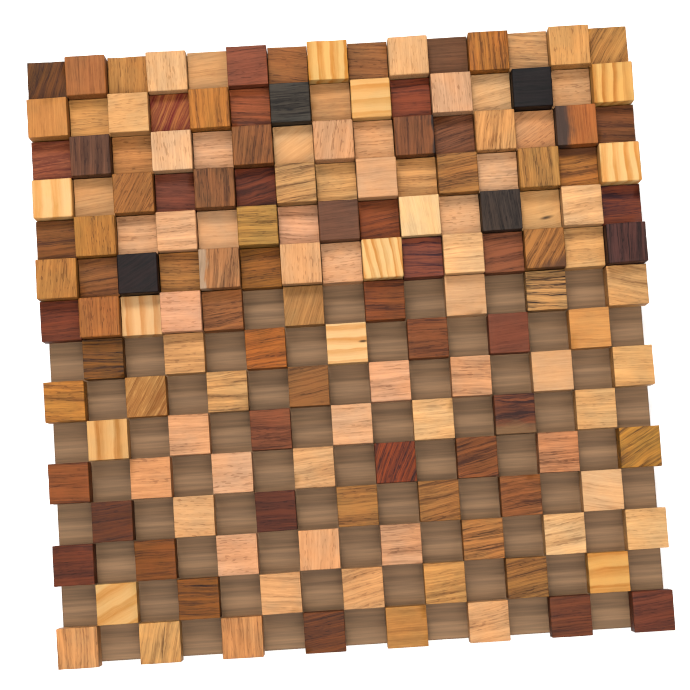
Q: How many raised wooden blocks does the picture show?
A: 47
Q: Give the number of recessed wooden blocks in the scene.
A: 113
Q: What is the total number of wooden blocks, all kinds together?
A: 160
